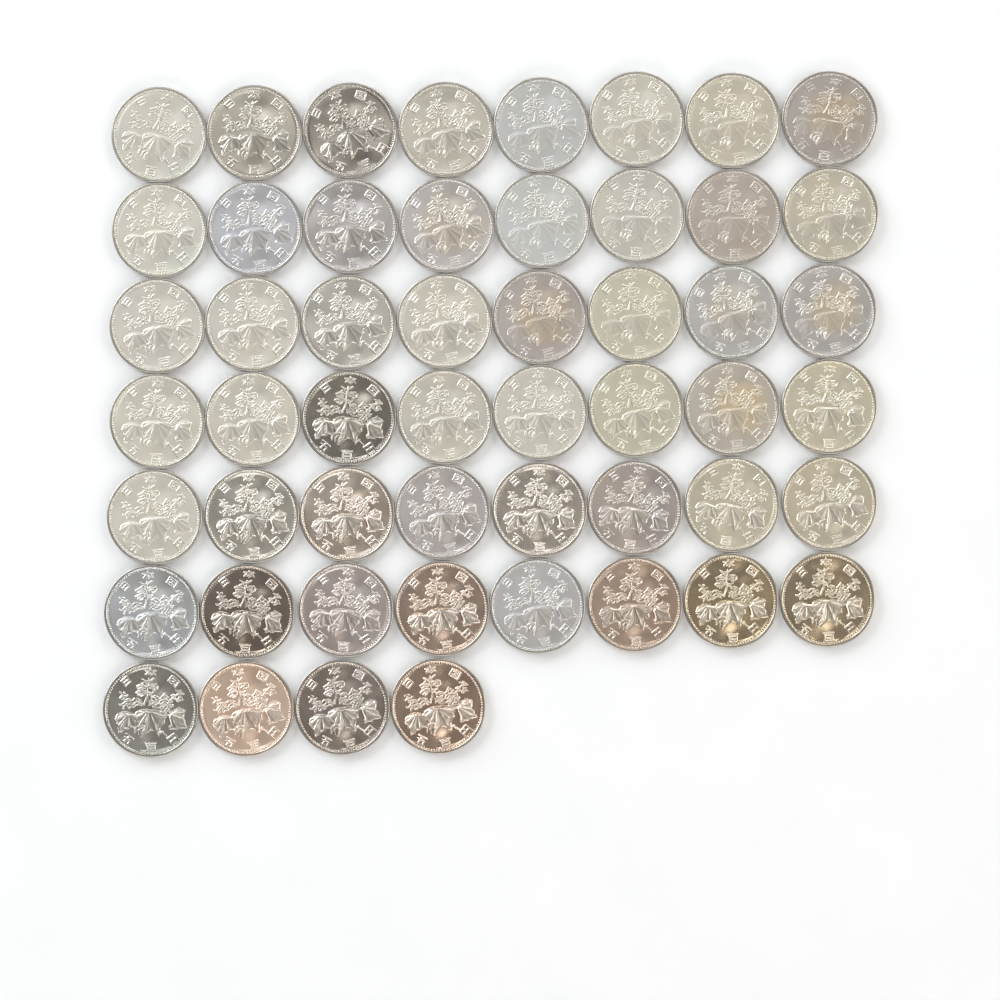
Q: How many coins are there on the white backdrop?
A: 52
